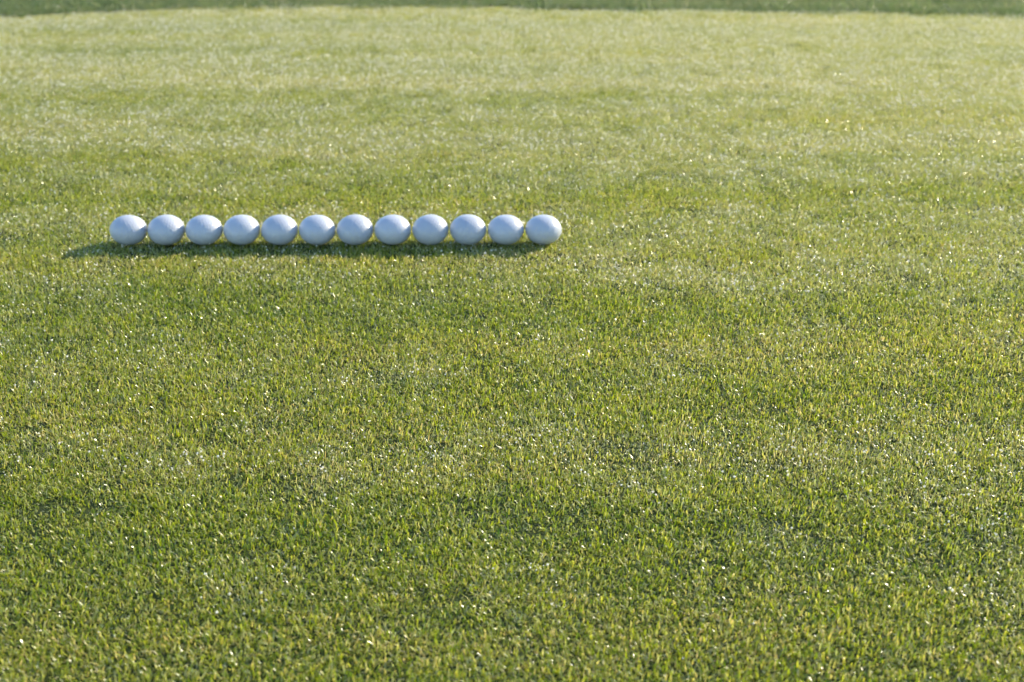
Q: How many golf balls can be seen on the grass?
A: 12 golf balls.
